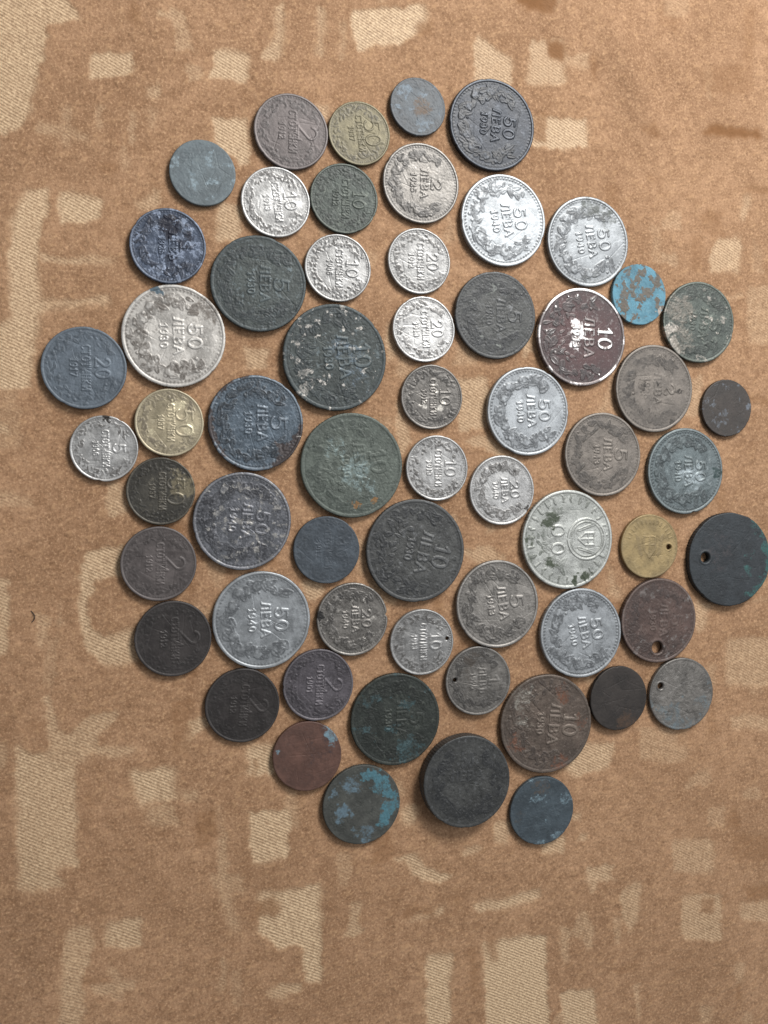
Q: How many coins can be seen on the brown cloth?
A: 60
